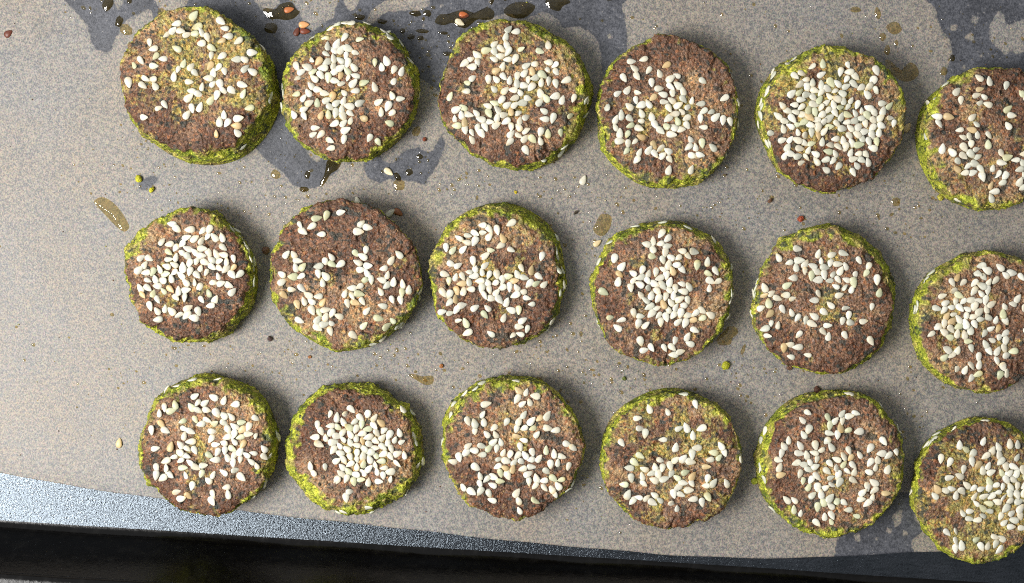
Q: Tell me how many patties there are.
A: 18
